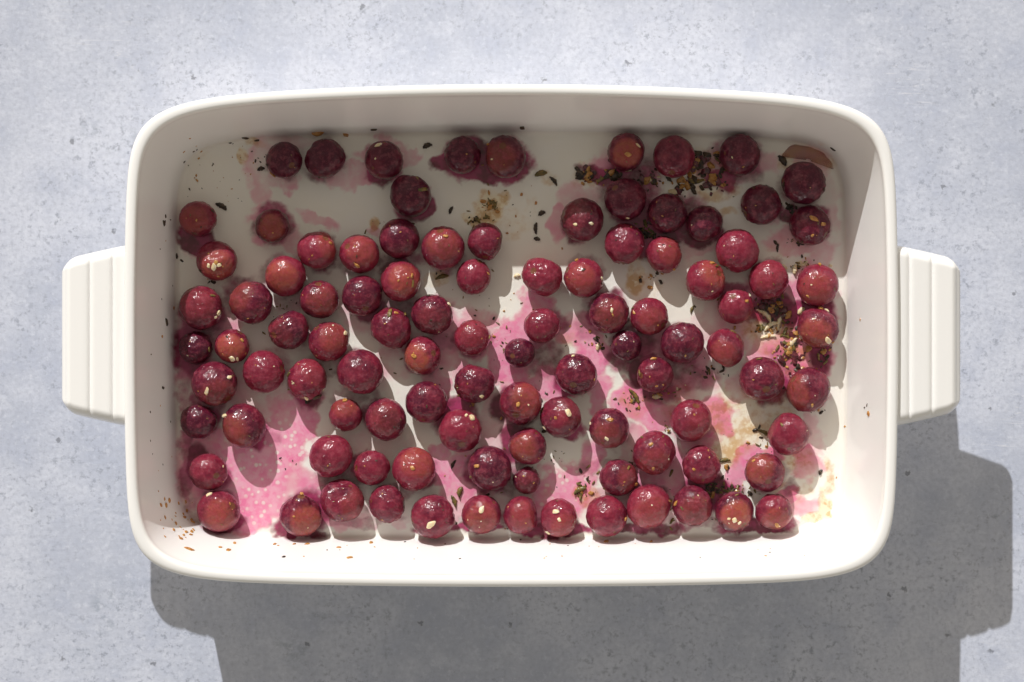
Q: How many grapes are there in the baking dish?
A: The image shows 100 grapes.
